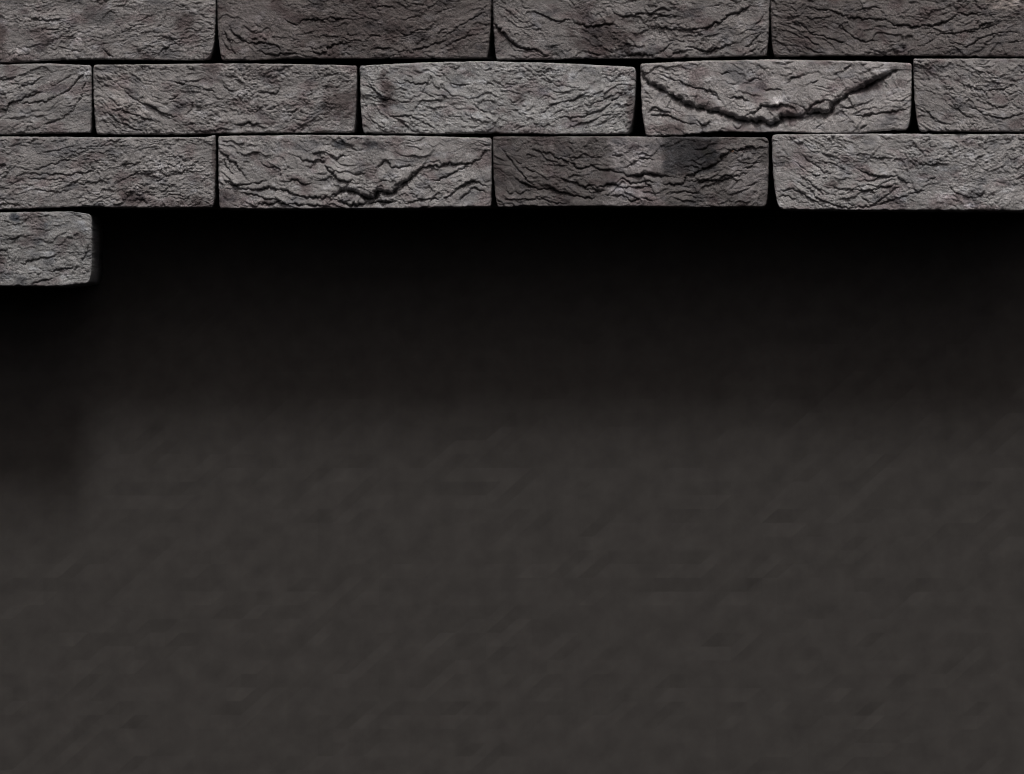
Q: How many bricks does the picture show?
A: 14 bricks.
